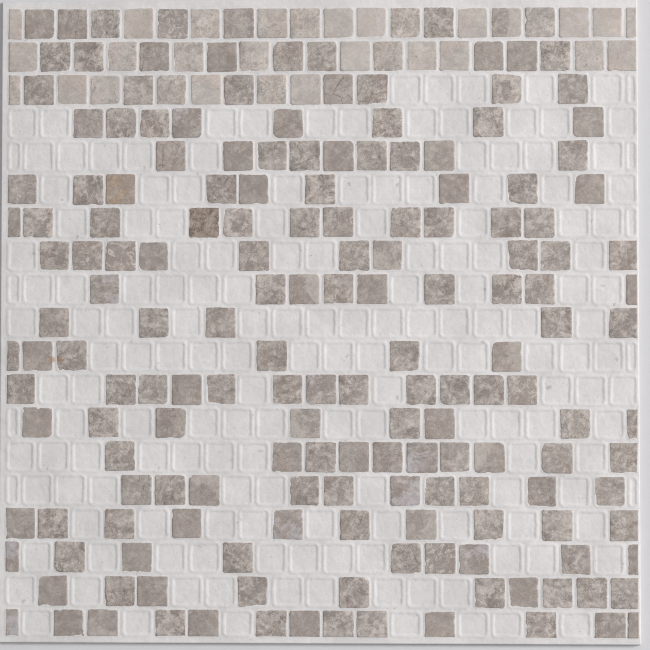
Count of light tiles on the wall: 30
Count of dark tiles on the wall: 172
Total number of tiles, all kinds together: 202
